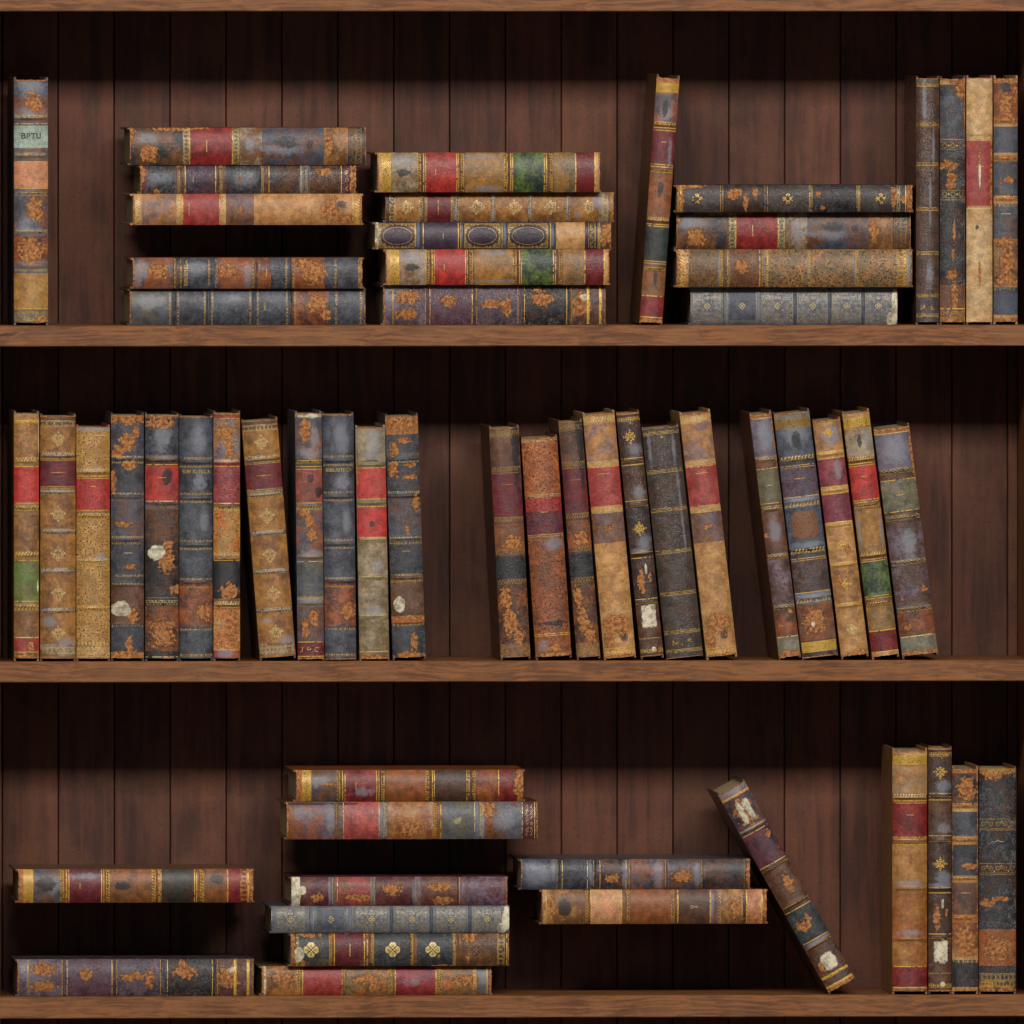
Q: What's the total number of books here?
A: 59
